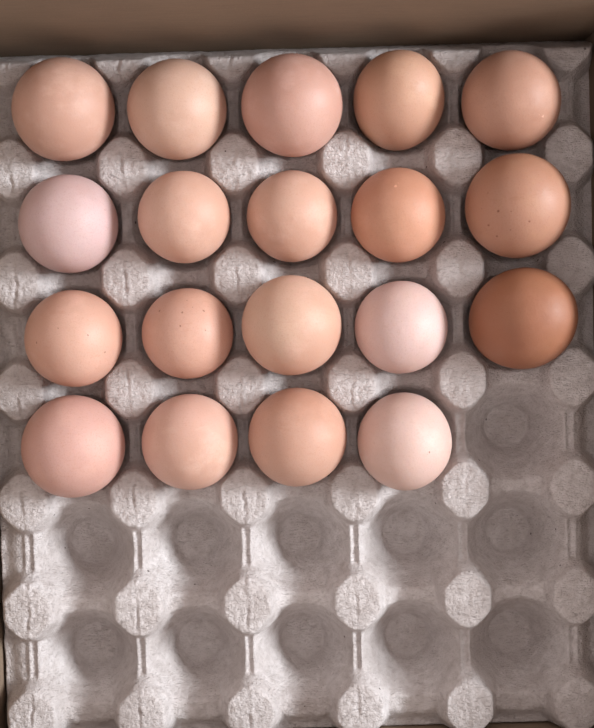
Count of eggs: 19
